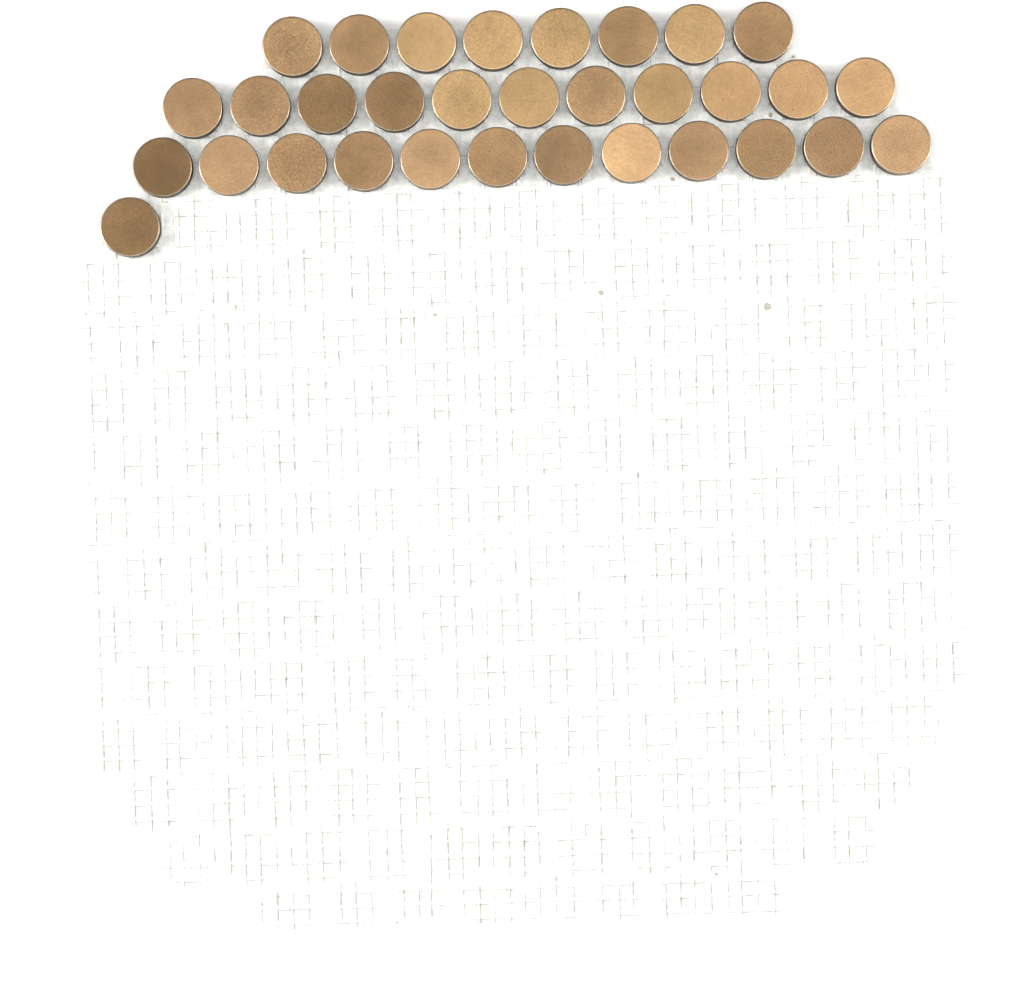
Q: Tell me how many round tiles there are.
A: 32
